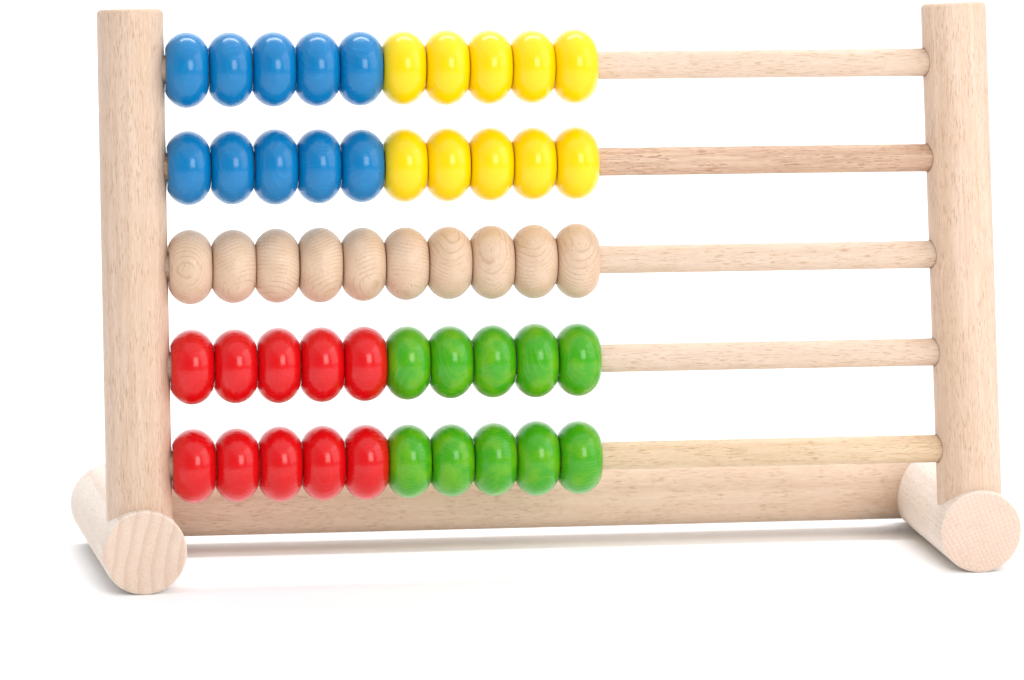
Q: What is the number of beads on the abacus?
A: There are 50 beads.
